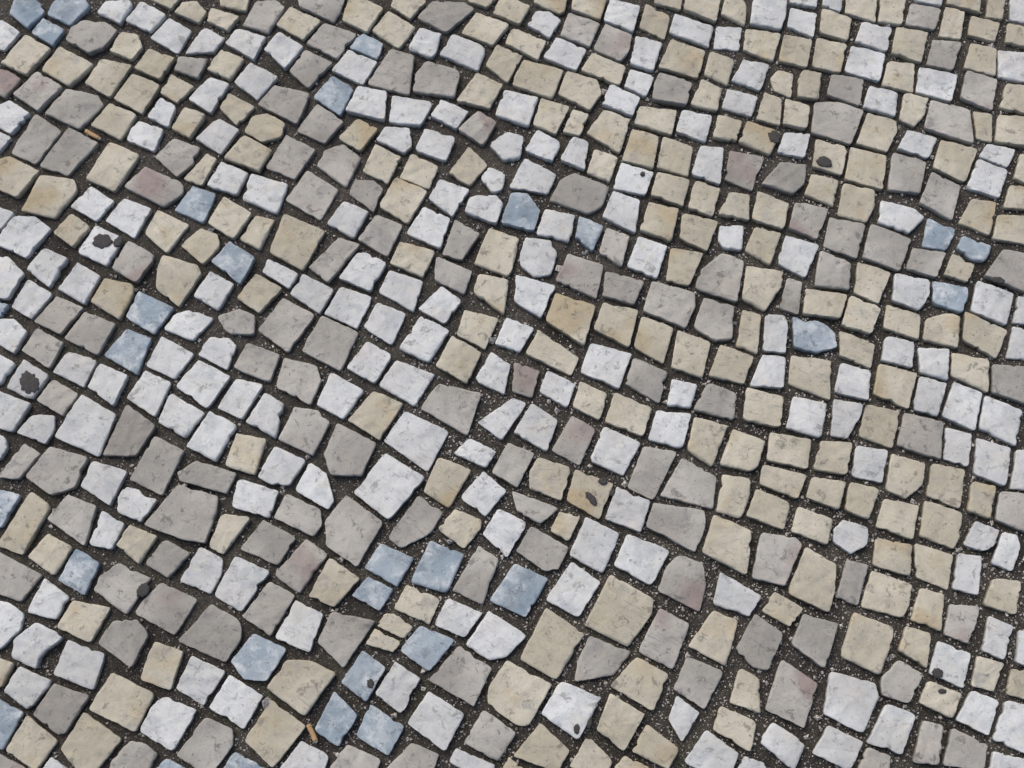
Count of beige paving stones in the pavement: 198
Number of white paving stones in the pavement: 188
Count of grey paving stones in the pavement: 123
